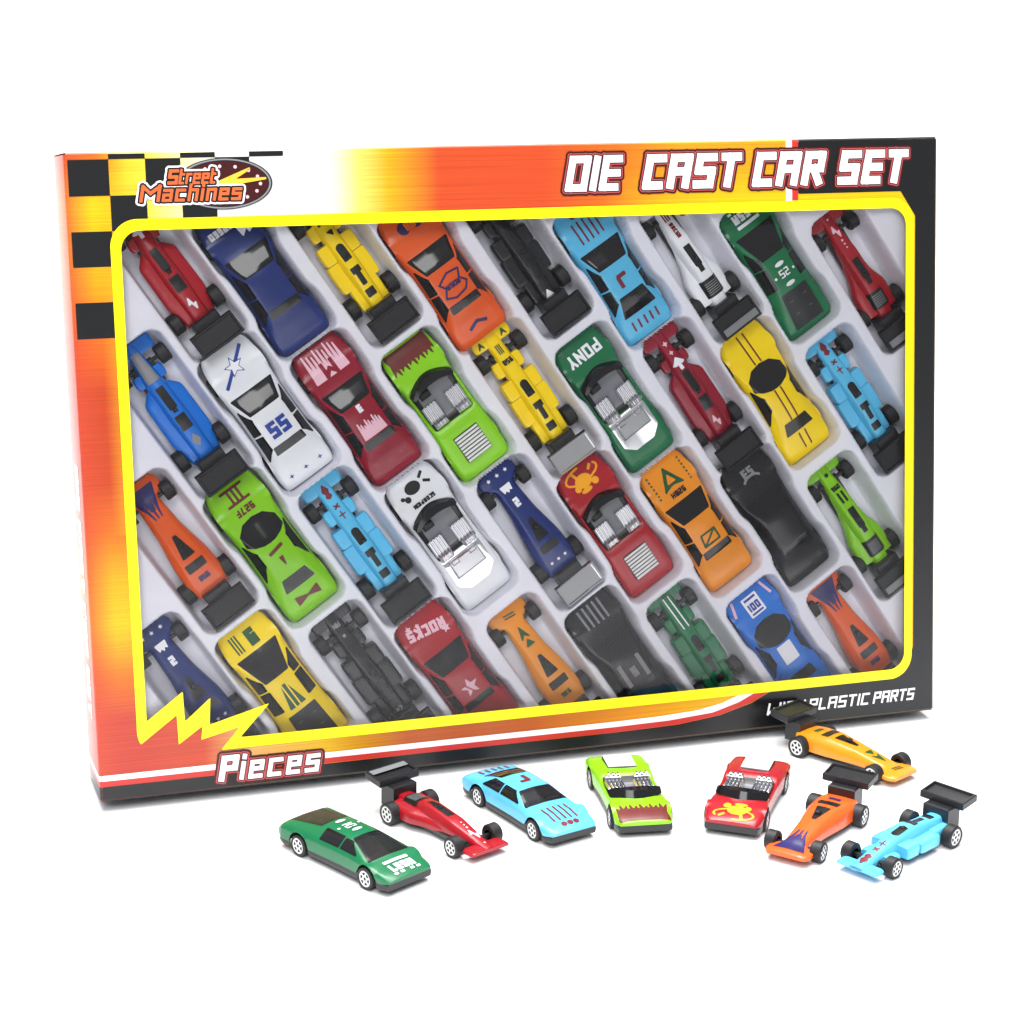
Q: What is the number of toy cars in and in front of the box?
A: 44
